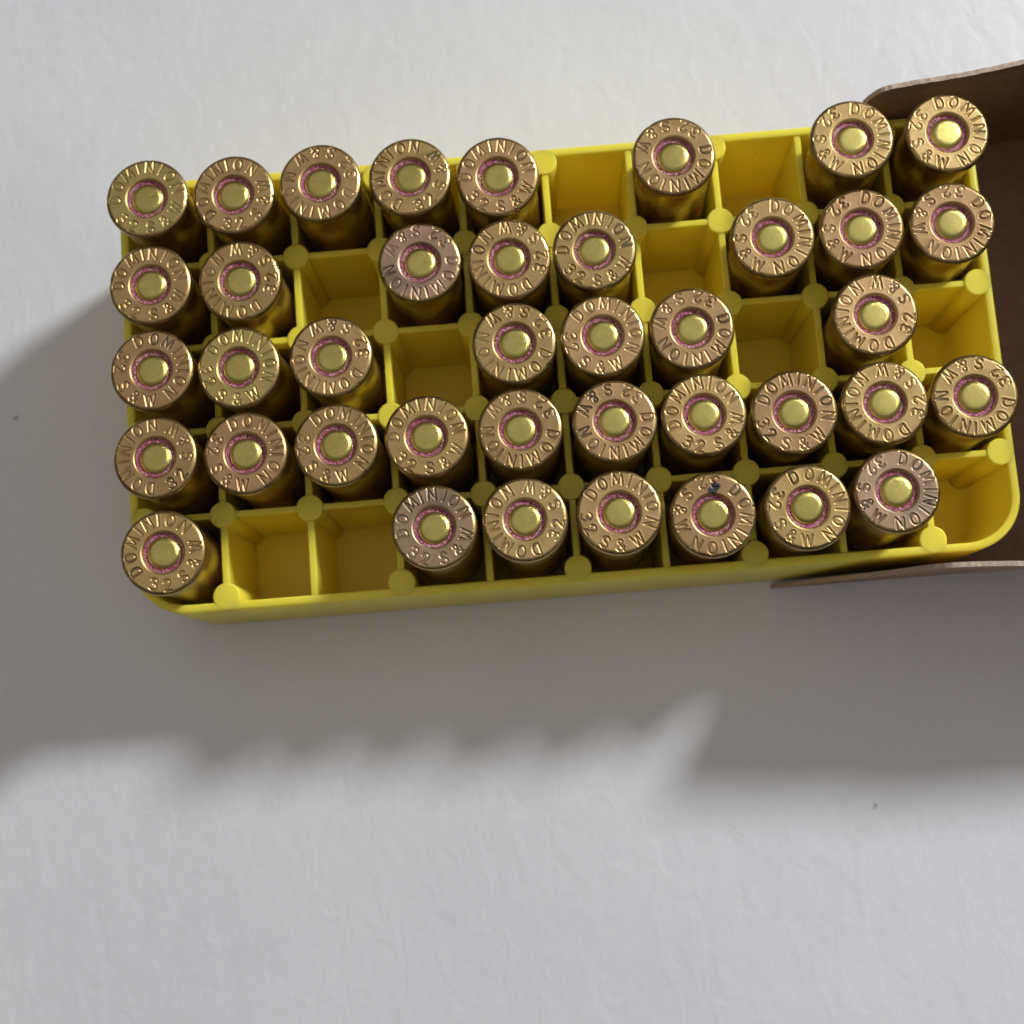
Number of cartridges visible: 40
